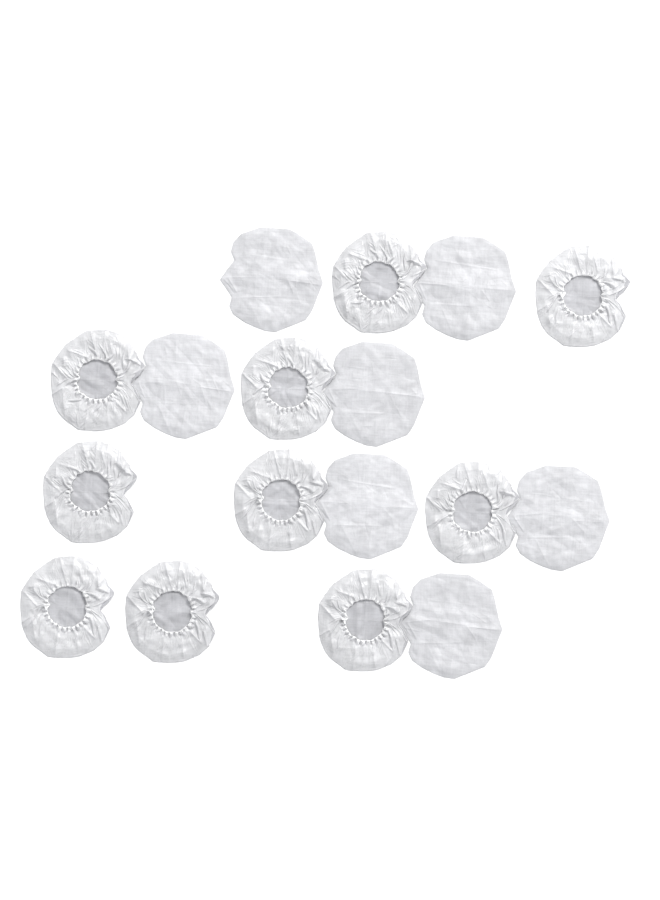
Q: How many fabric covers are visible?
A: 17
